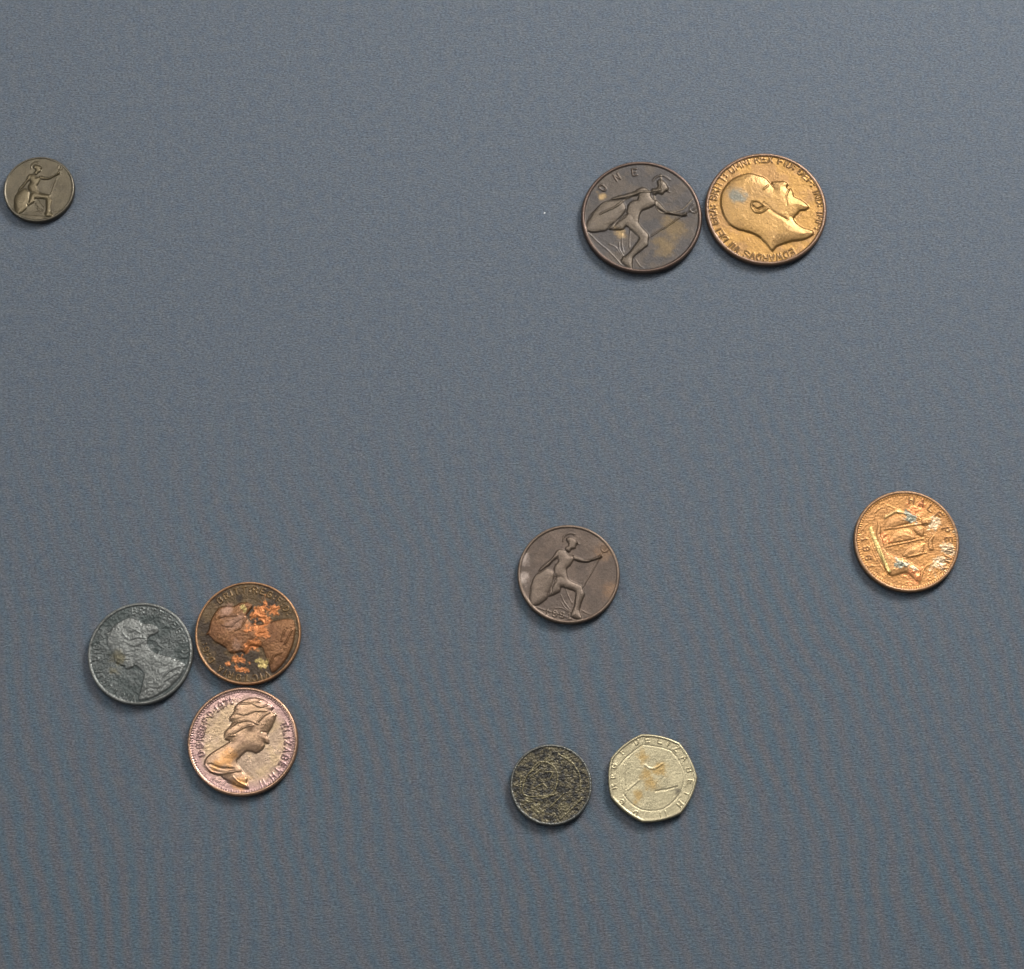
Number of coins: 10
